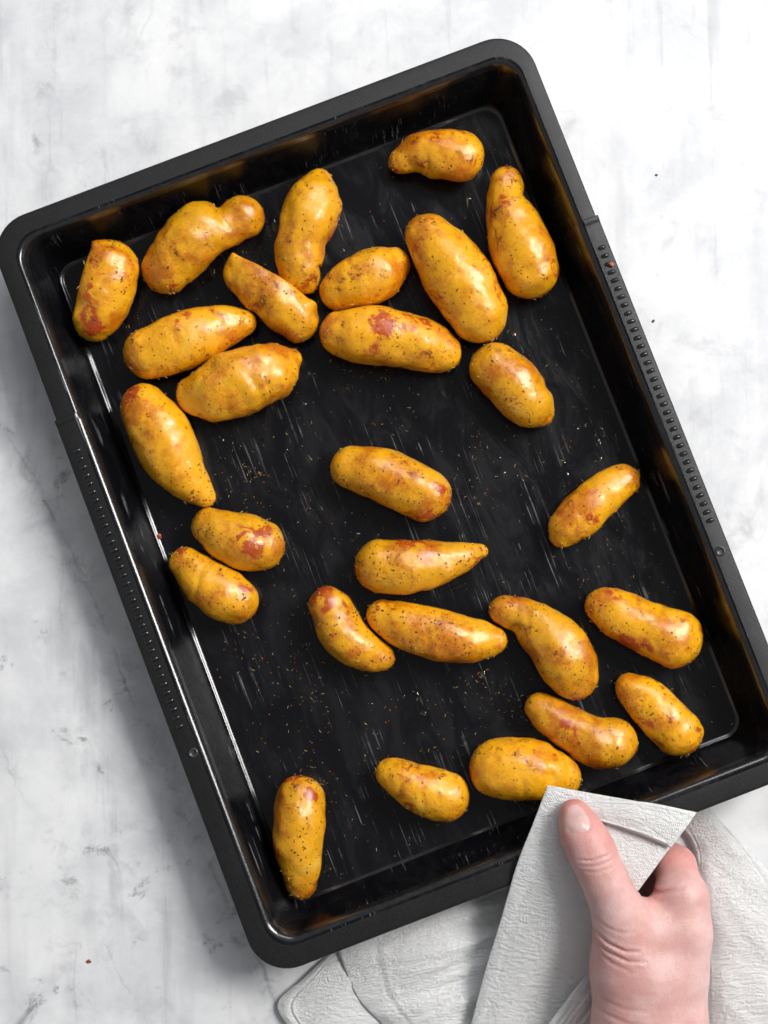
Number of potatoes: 27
